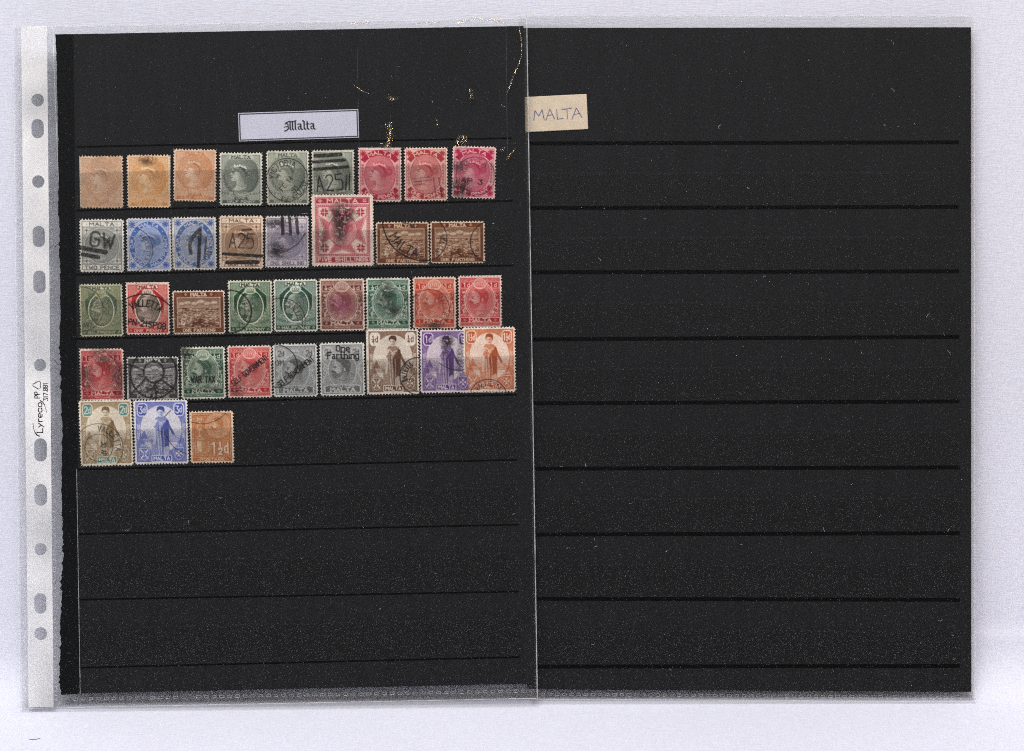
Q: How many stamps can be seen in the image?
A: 38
